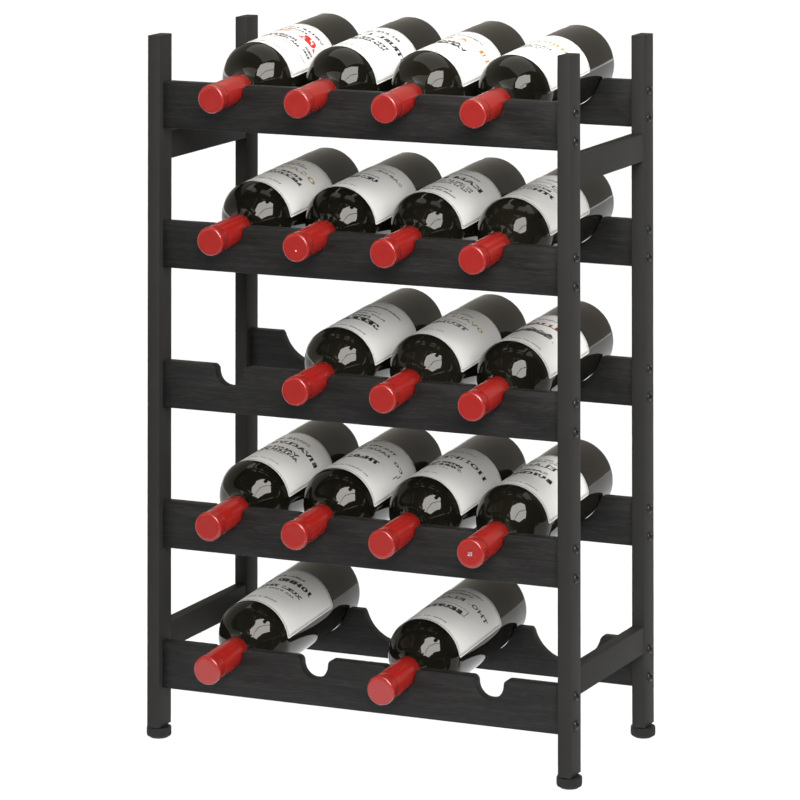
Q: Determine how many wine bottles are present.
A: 17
